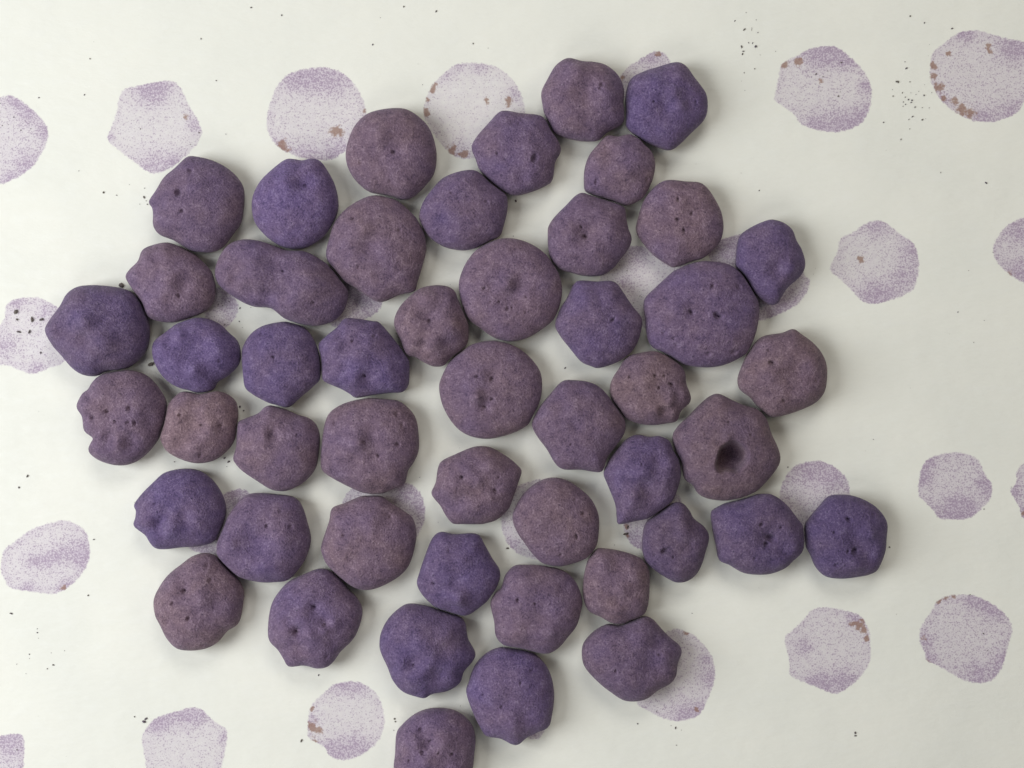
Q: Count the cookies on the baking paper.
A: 49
